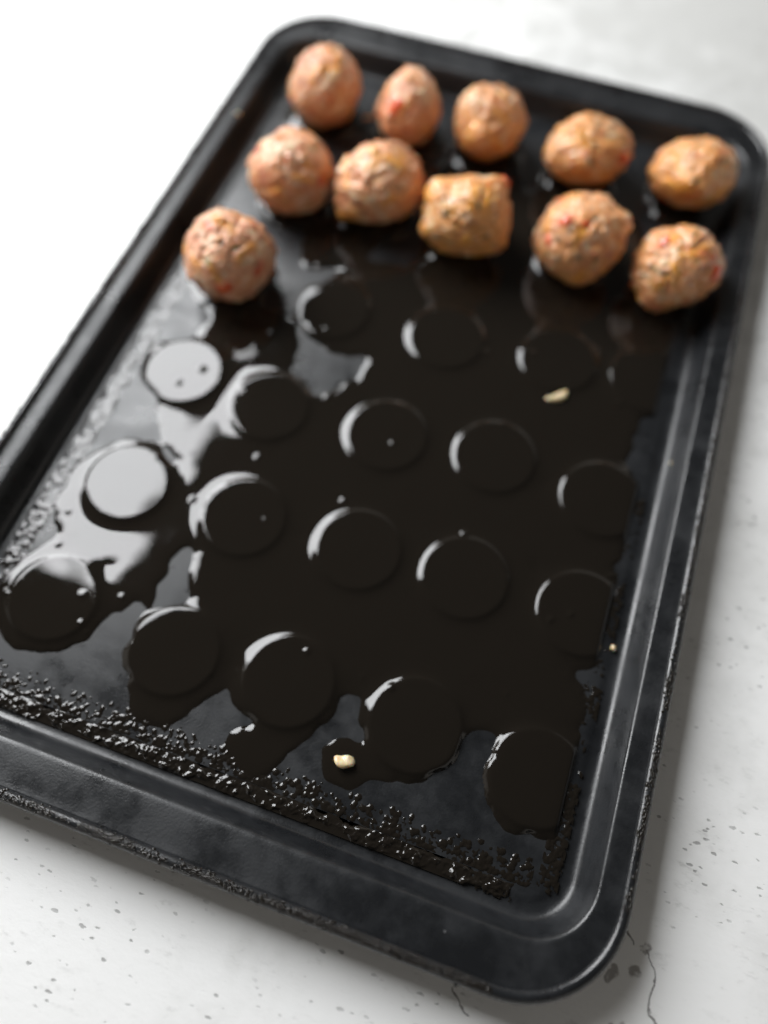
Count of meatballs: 11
